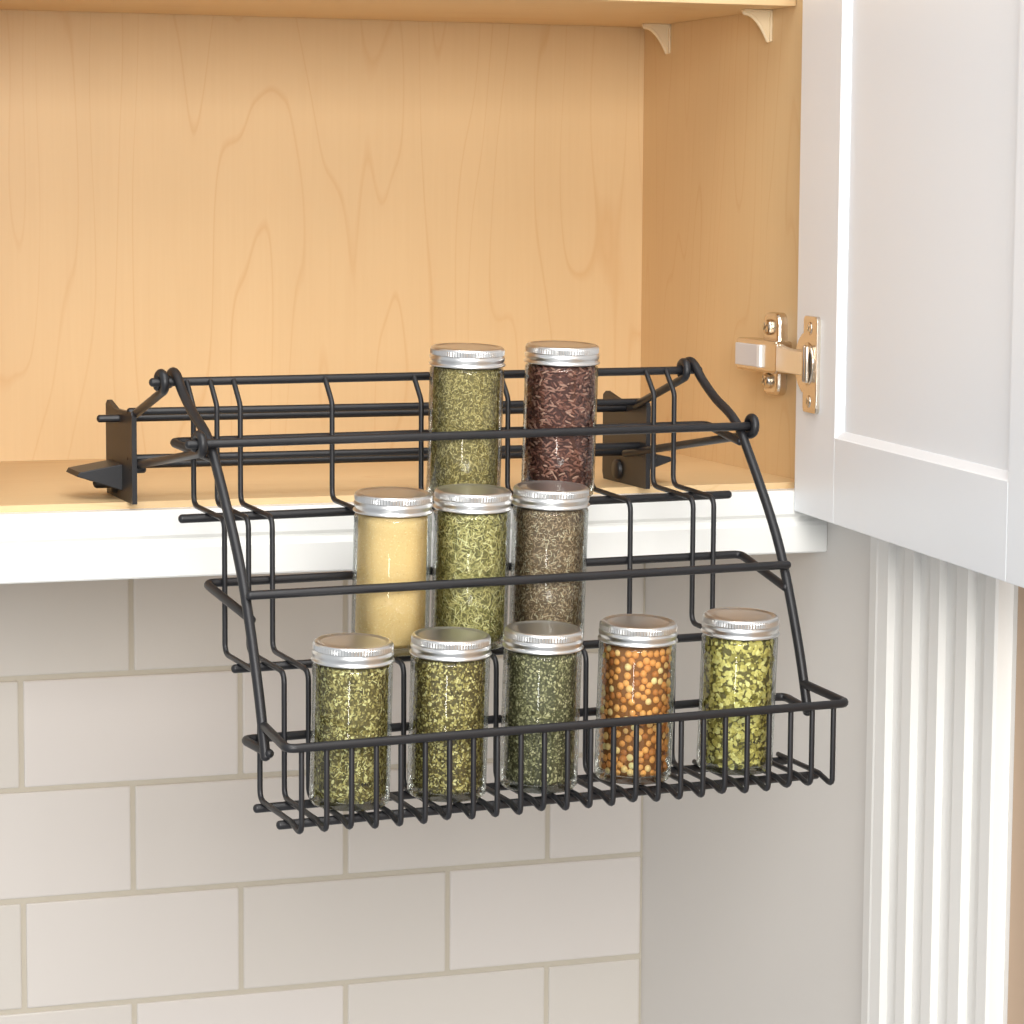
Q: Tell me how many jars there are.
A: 10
